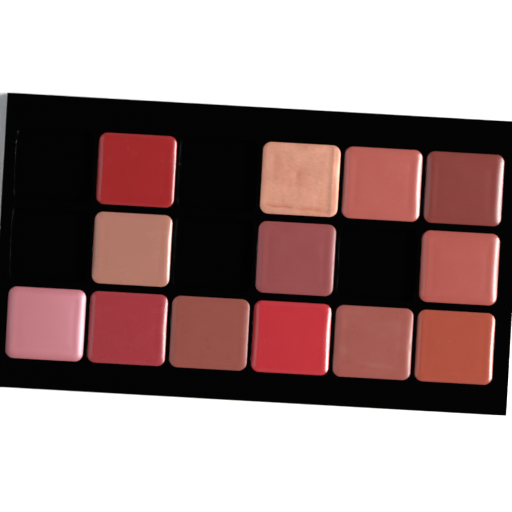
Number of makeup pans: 13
